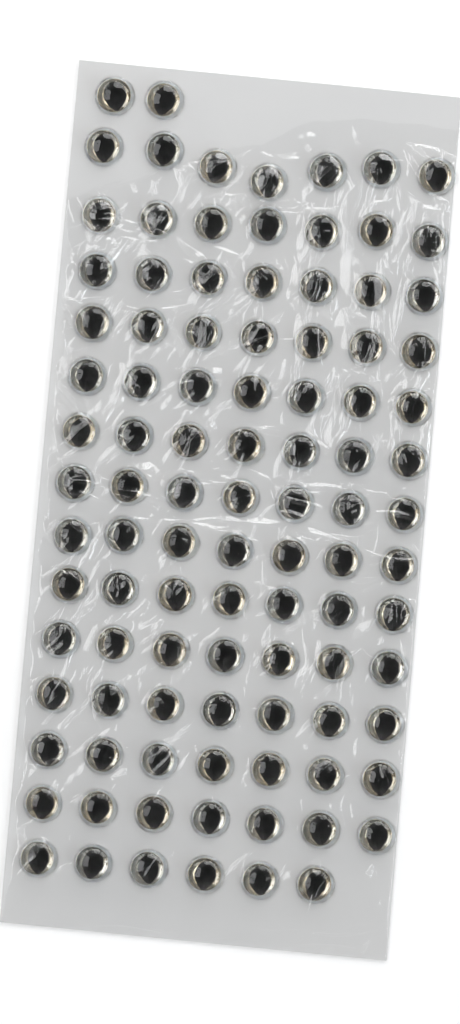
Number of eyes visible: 99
